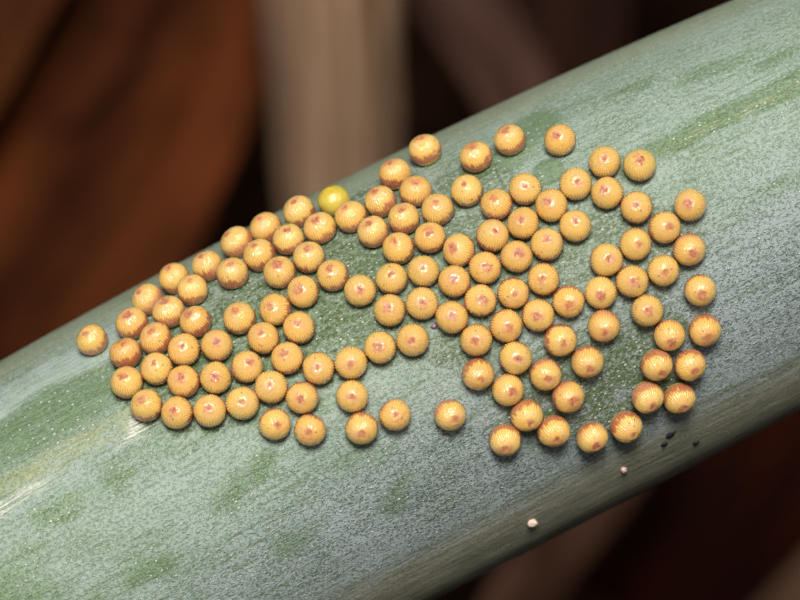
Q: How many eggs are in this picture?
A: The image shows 122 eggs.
